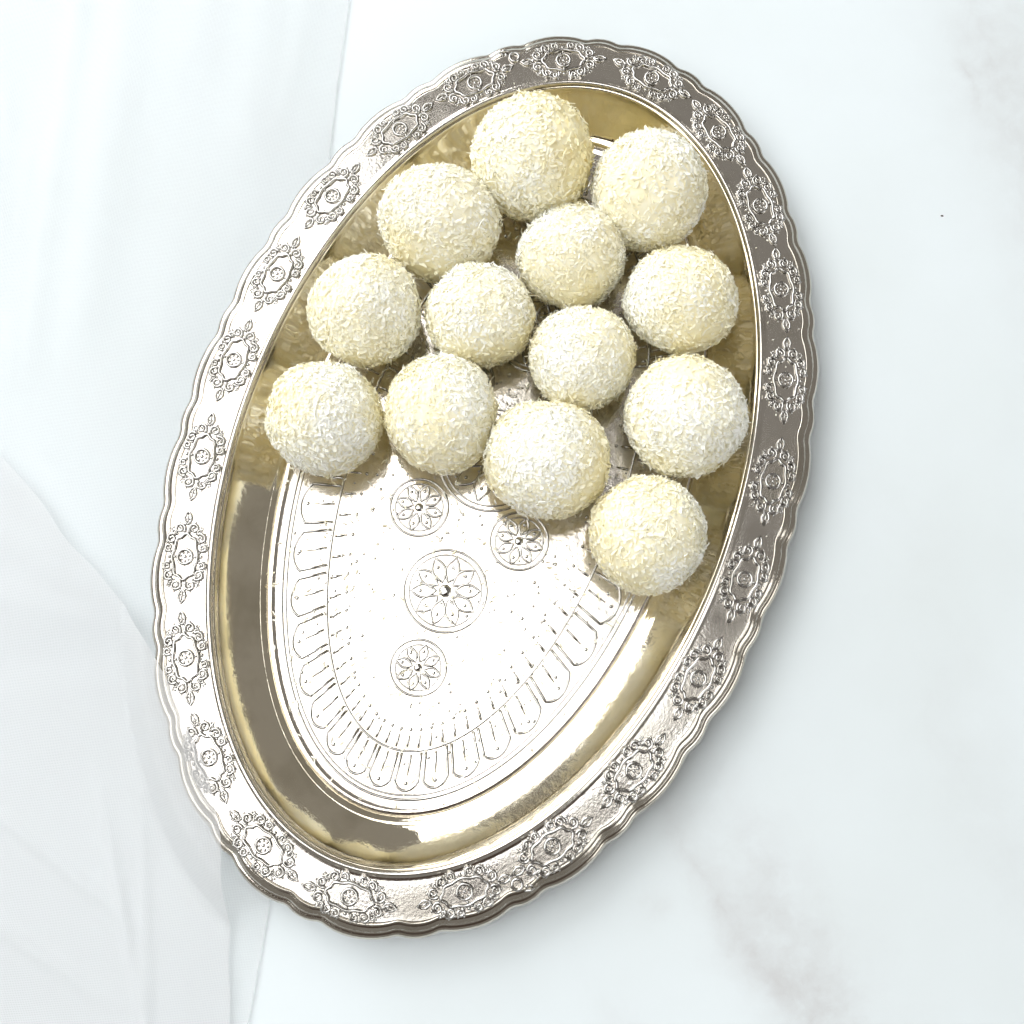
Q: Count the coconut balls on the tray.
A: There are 13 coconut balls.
